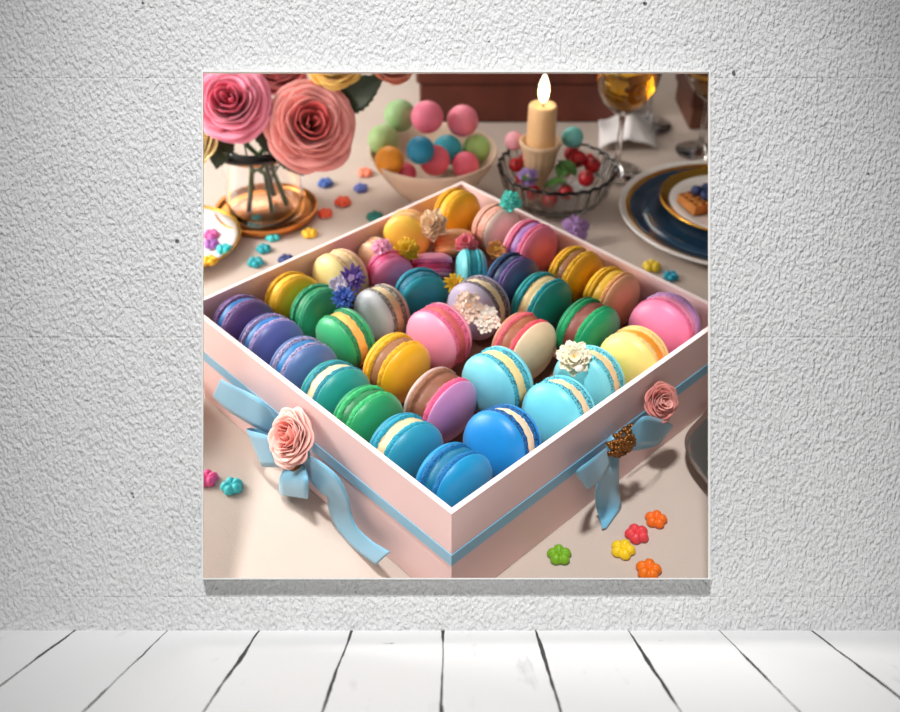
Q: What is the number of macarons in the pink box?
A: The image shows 38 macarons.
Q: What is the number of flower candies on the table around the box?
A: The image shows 25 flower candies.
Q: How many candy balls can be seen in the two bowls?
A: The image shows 13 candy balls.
